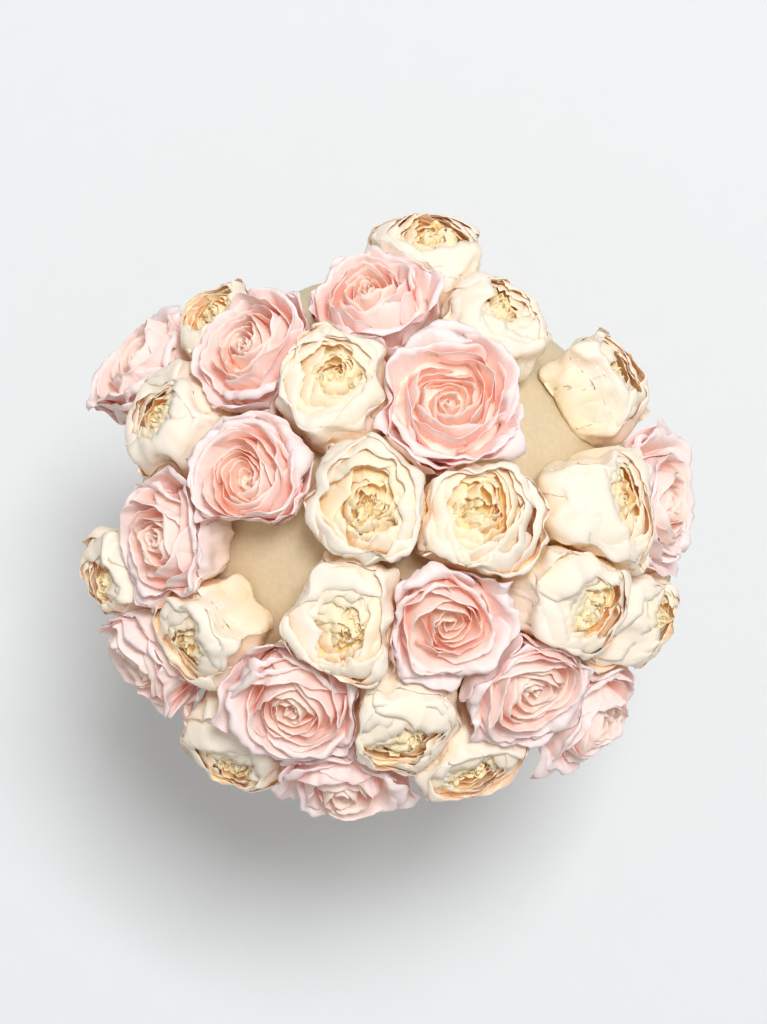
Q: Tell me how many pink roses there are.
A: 13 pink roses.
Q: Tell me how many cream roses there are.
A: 17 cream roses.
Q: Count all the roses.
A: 30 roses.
